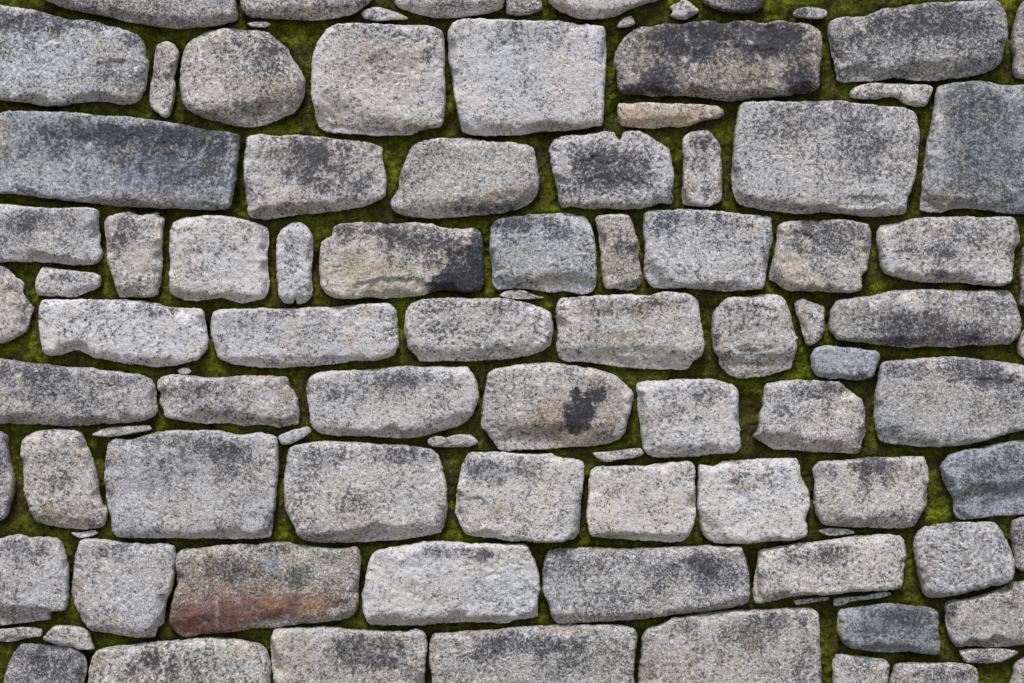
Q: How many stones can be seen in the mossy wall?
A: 97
